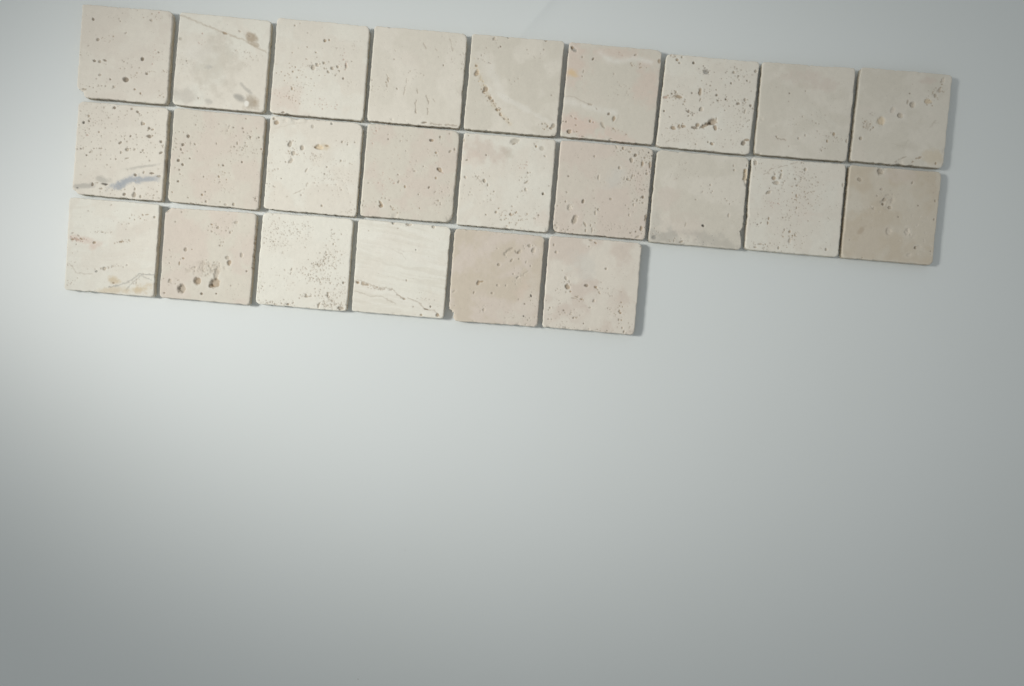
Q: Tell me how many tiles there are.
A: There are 24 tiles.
